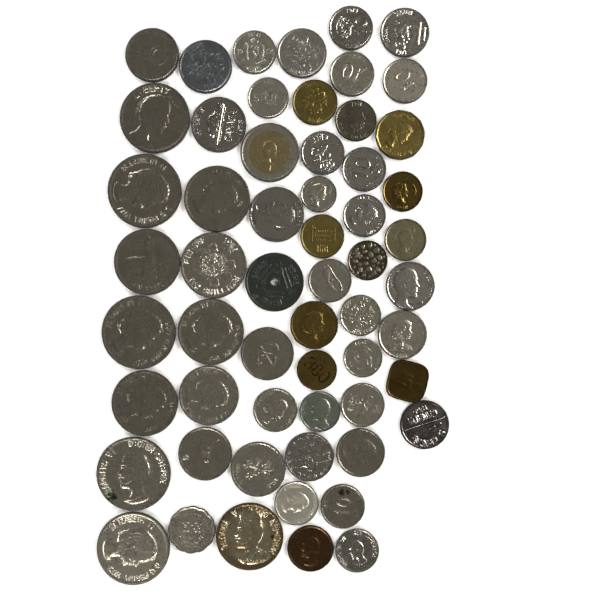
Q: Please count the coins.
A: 58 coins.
